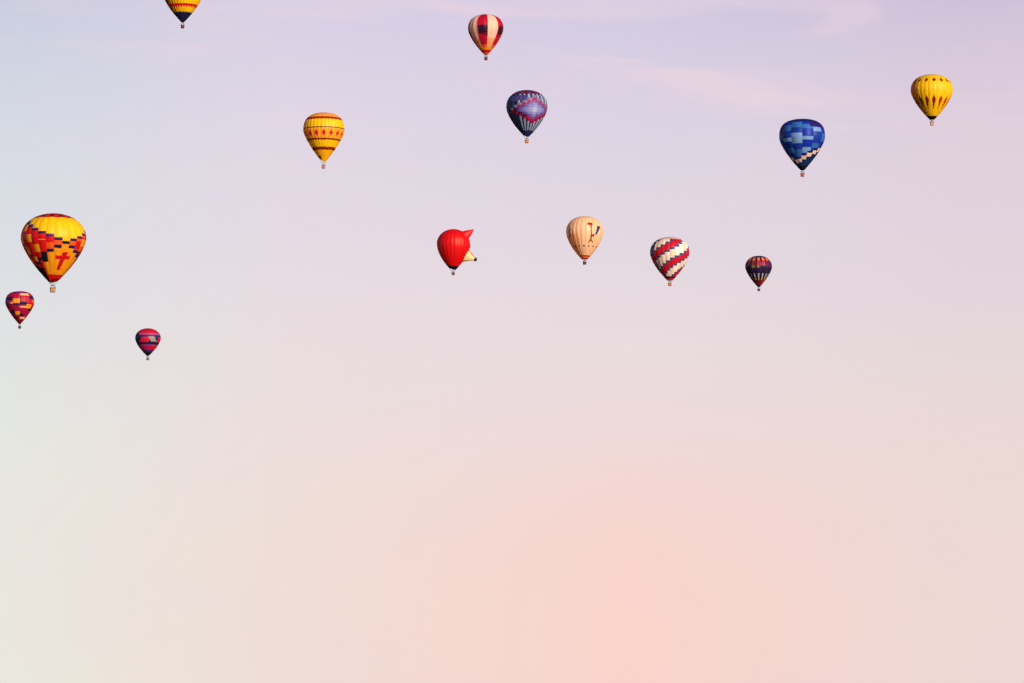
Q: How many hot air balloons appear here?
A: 13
